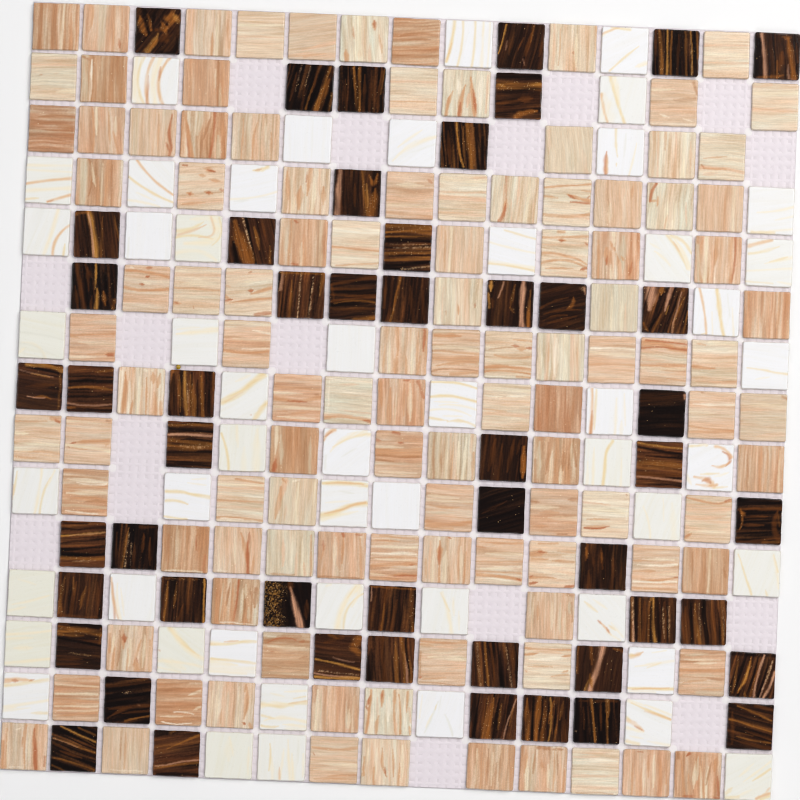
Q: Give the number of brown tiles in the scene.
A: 50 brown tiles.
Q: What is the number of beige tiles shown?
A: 108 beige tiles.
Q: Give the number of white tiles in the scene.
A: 51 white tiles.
